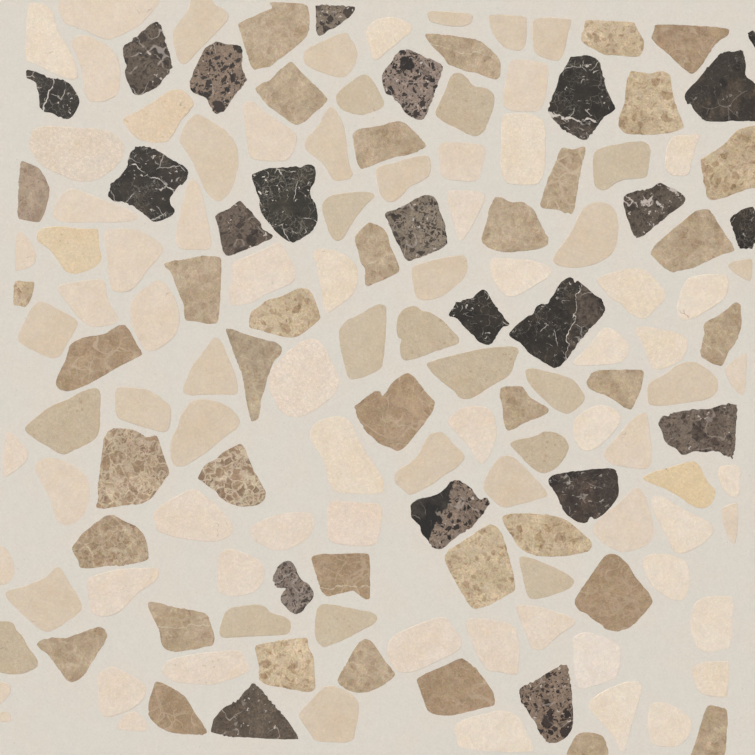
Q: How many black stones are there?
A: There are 10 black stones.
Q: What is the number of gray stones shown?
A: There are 12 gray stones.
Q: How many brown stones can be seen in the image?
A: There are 37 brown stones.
